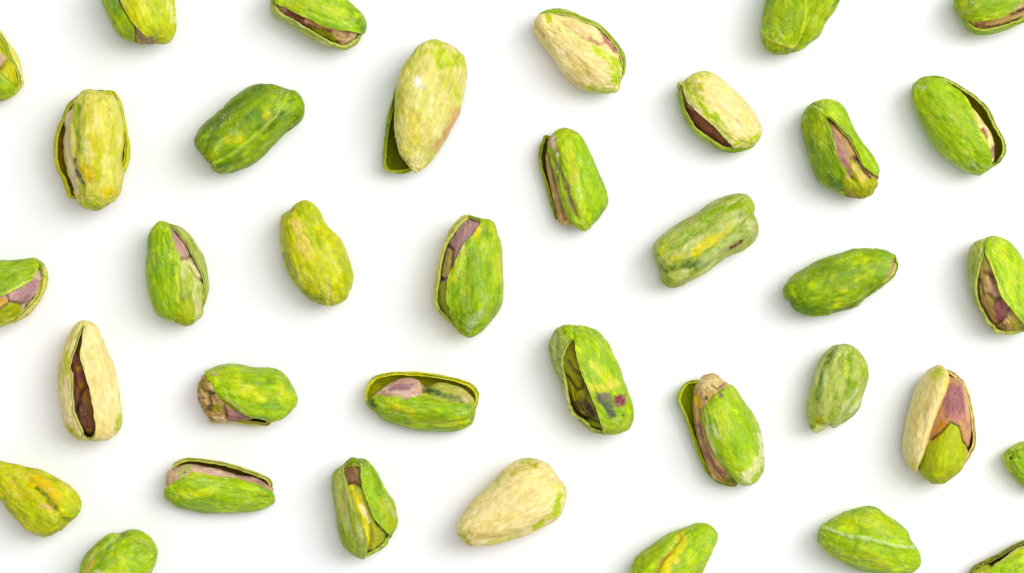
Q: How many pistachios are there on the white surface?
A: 36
